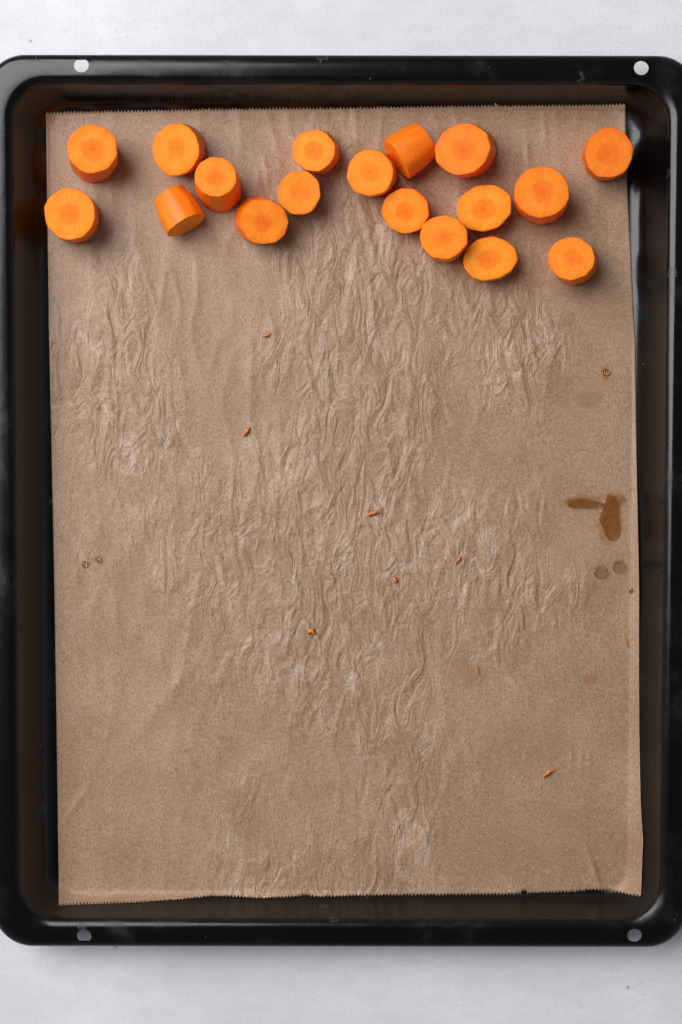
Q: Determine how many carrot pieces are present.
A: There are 18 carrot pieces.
